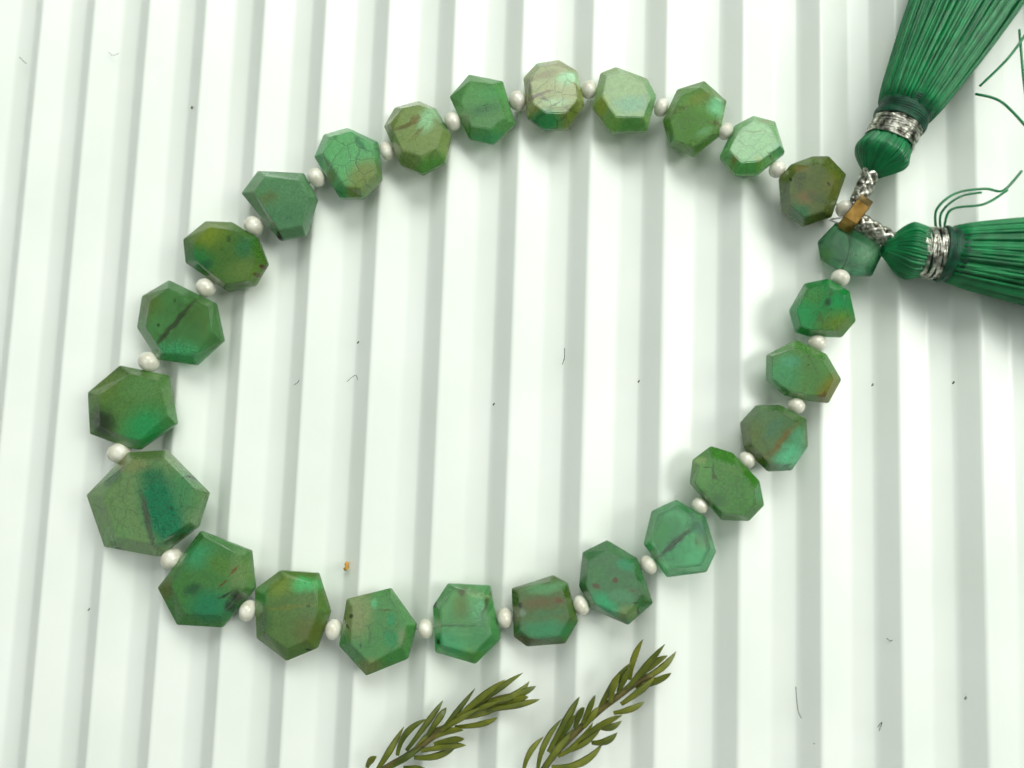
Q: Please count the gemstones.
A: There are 25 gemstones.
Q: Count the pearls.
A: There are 25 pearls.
